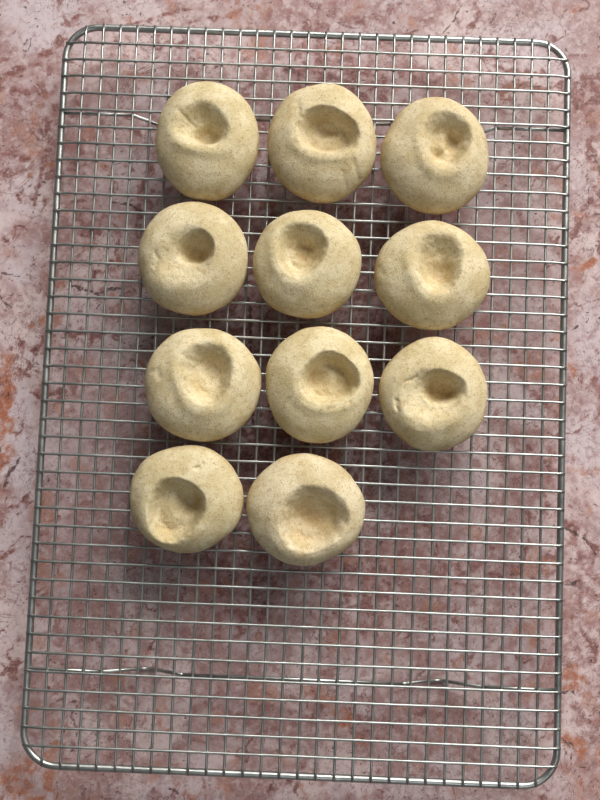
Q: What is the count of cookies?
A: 11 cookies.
